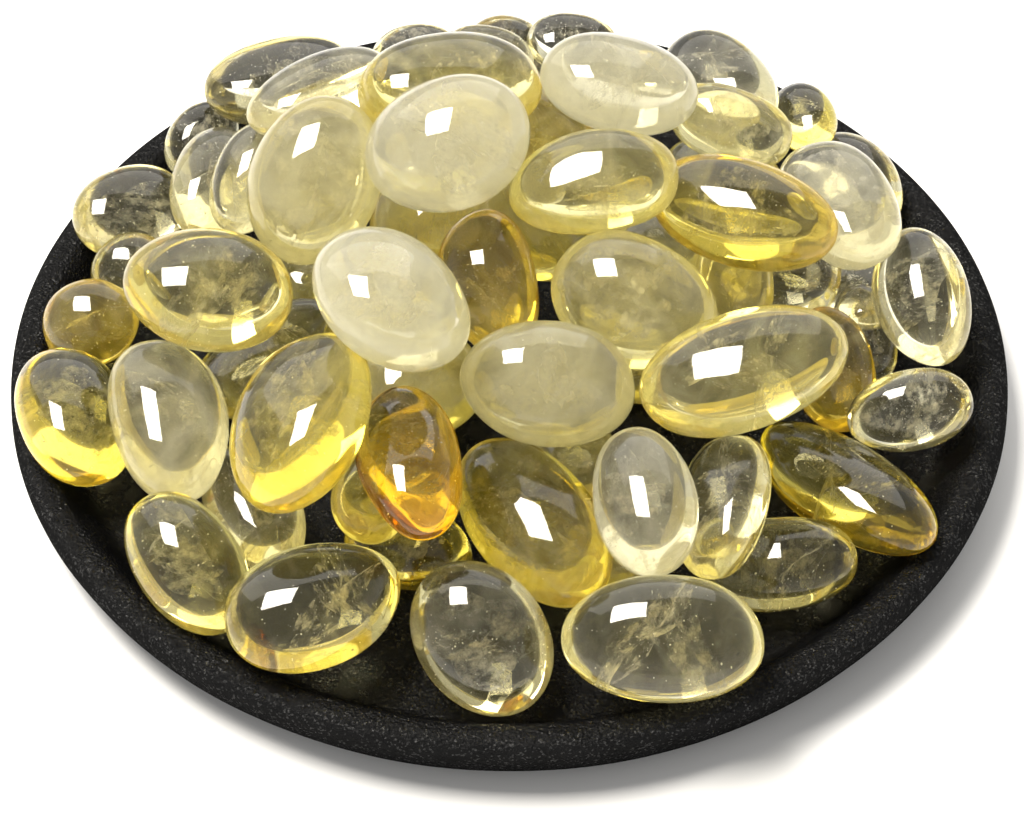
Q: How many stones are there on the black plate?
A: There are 64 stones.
